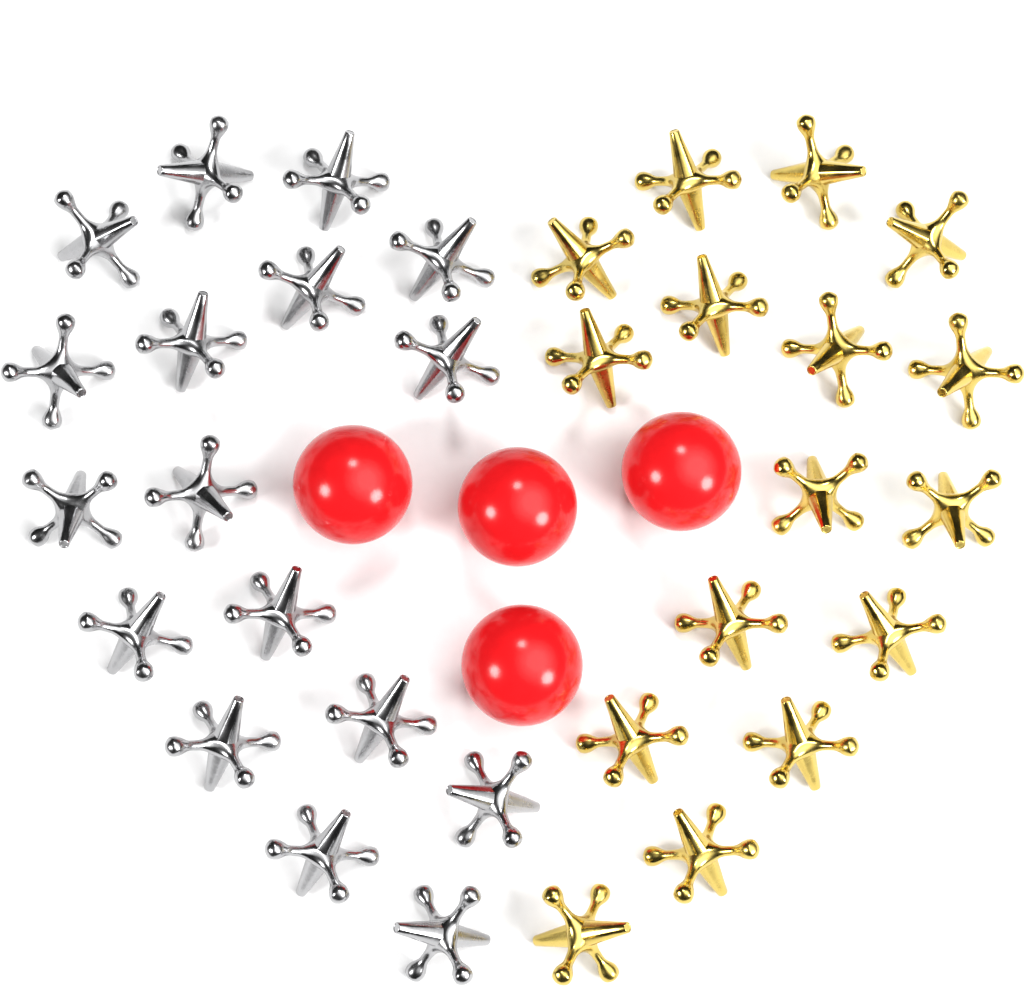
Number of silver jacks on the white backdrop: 17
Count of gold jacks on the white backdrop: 16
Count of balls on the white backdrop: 4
